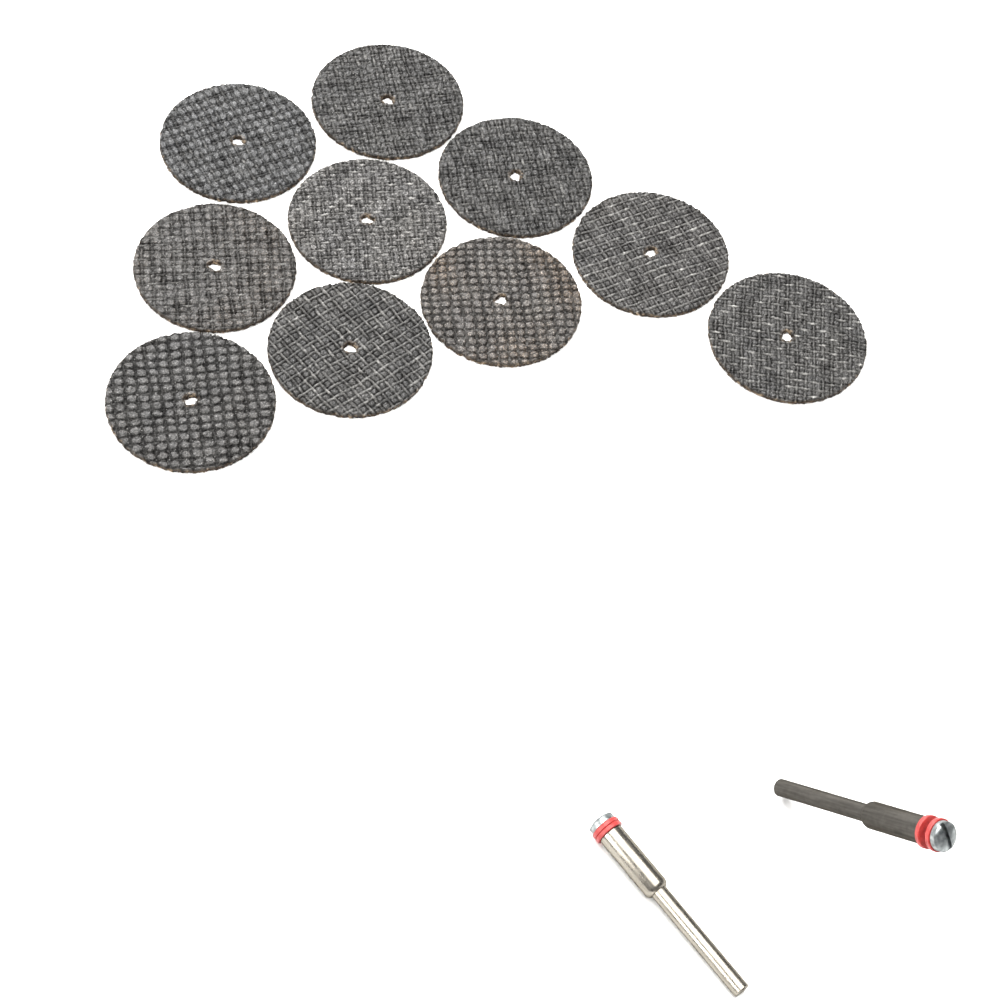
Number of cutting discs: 10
